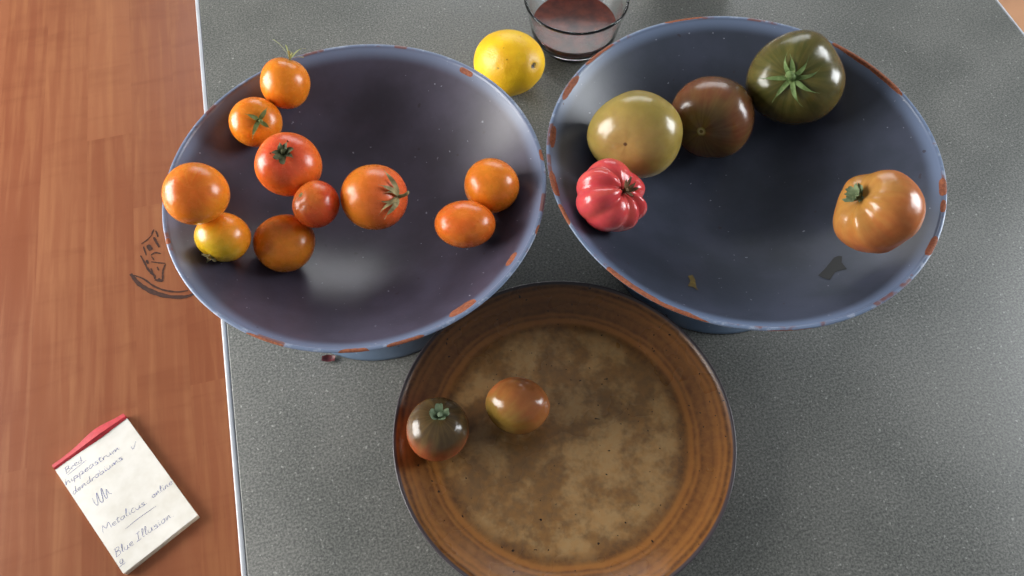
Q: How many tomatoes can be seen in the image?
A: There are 17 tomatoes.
